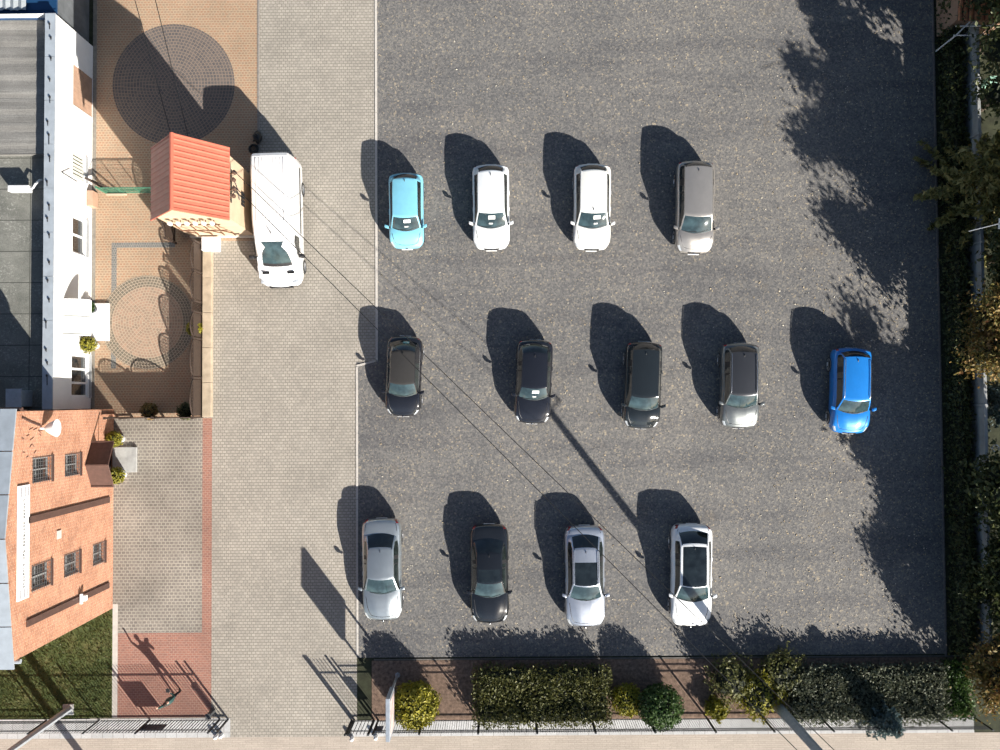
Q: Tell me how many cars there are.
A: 13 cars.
